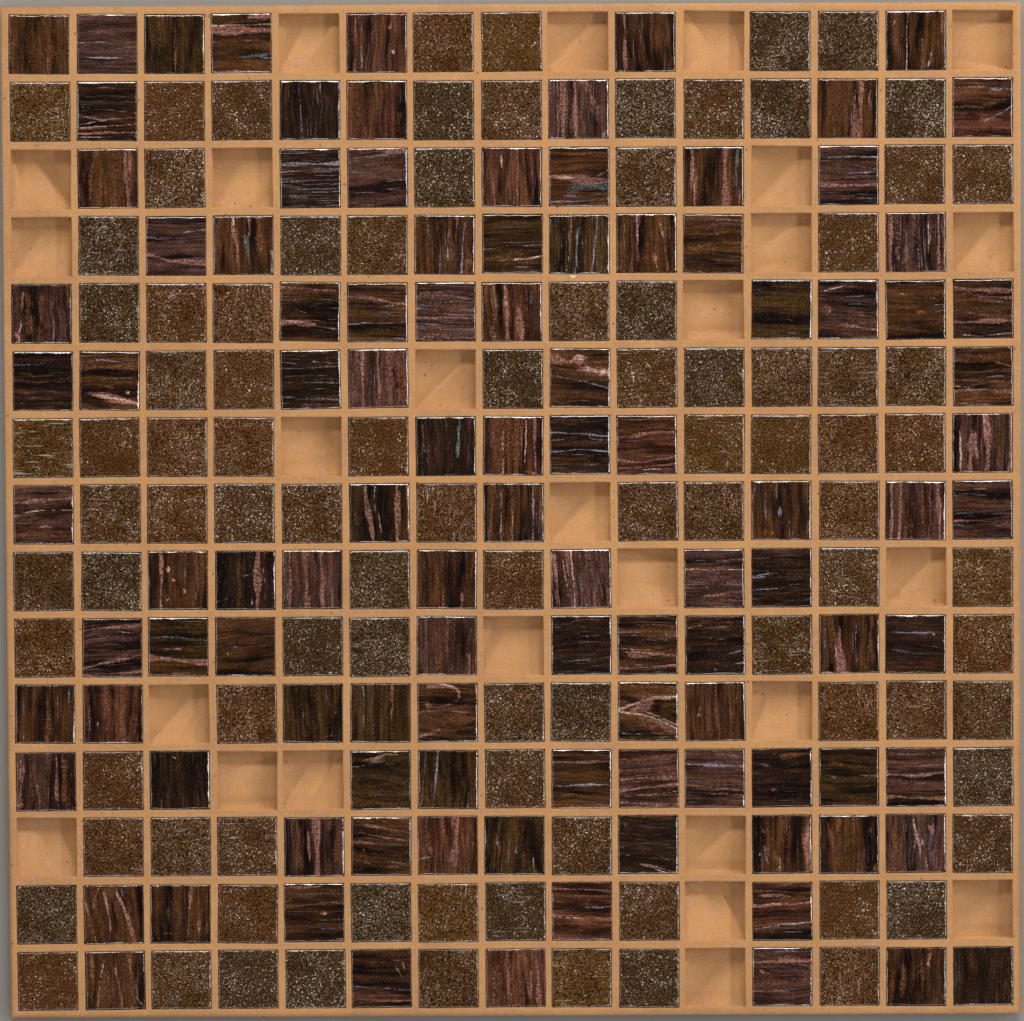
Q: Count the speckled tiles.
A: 93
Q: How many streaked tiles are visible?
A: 106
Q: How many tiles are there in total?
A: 199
